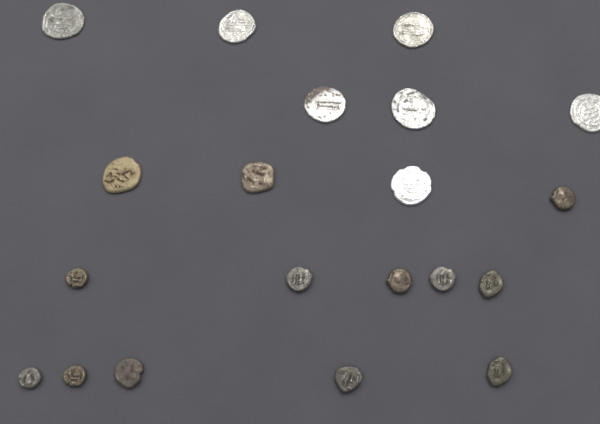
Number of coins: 20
